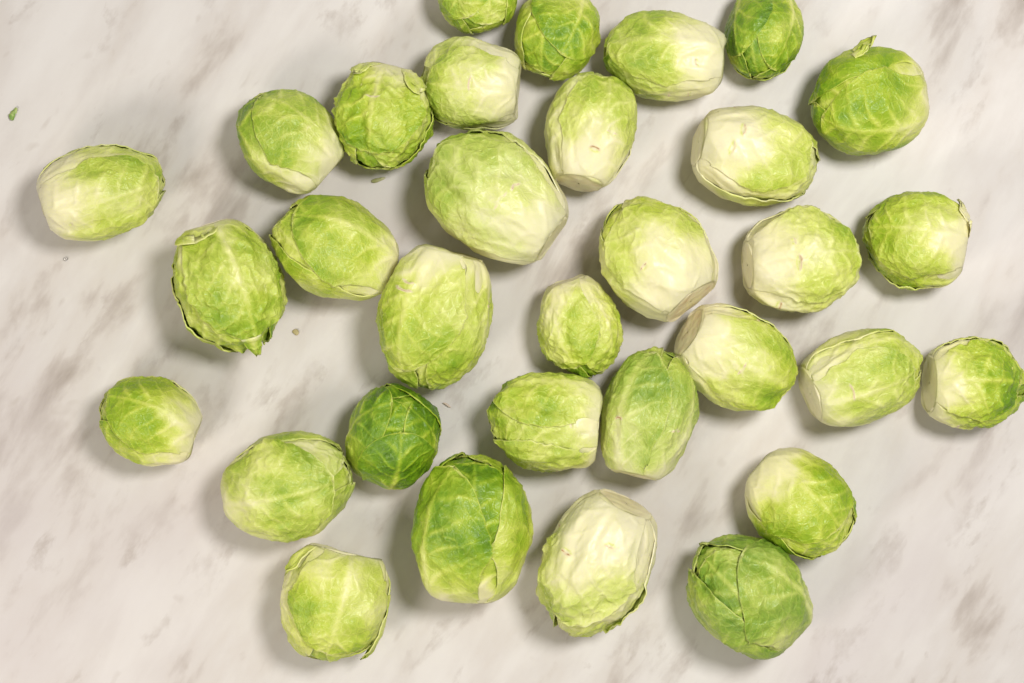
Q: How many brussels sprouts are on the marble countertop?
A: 32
